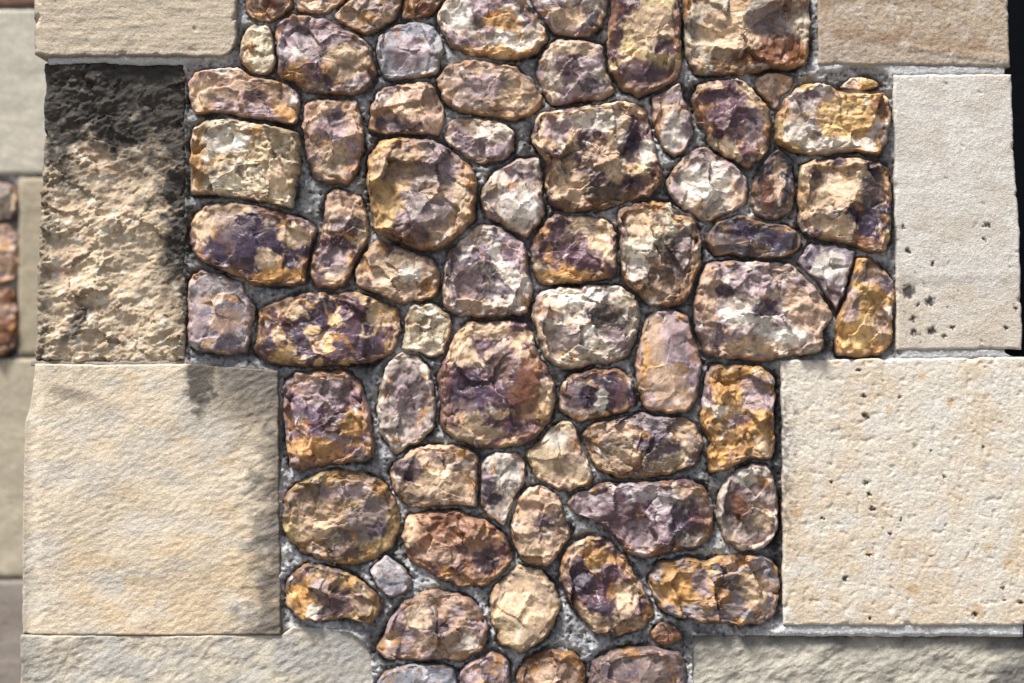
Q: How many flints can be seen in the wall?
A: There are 72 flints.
